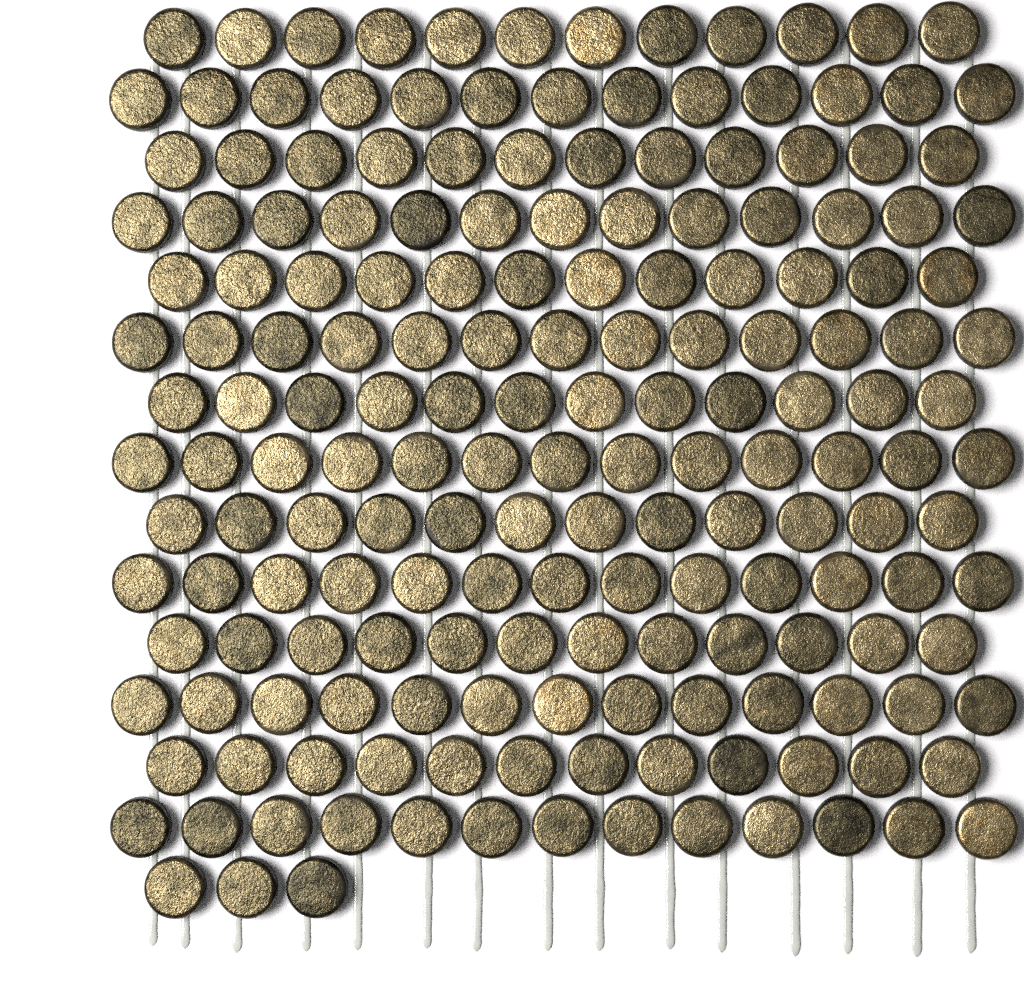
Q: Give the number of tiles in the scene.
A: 178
